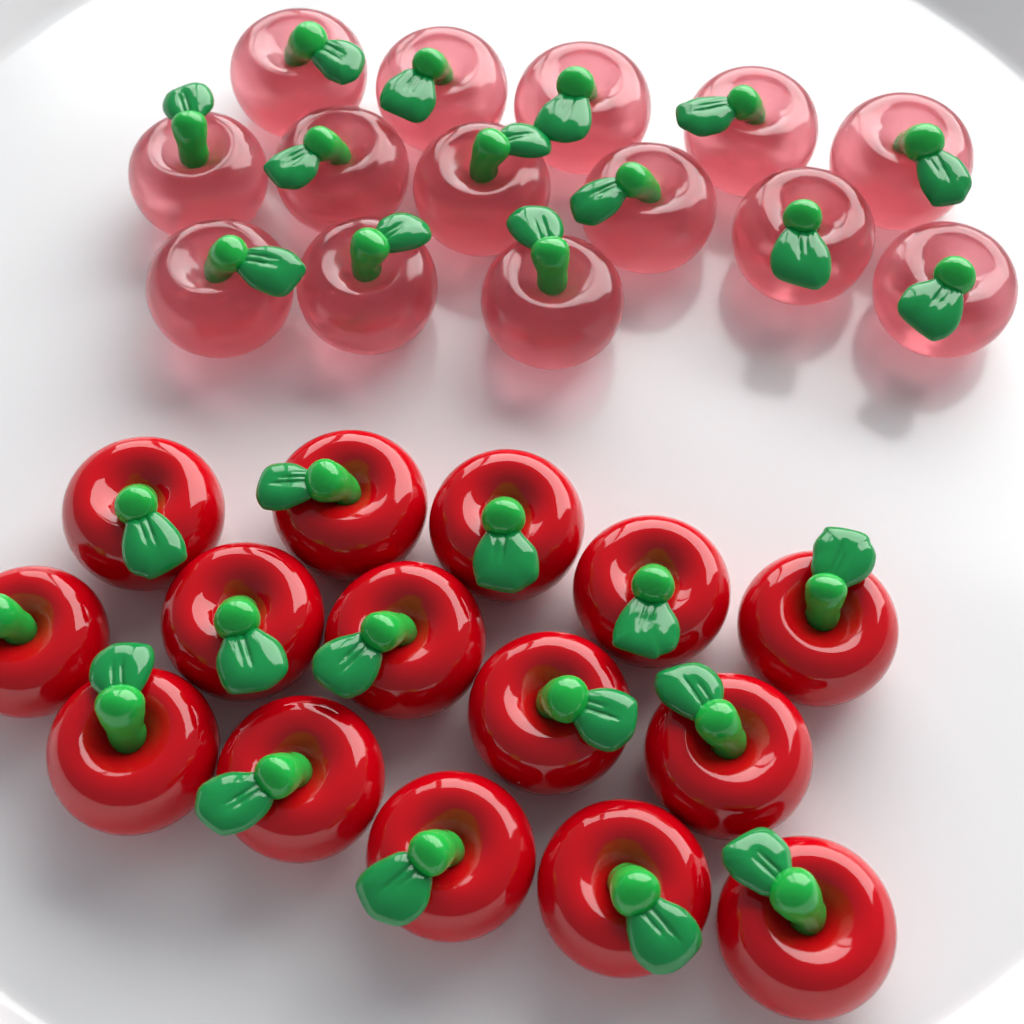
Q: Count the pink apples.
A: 14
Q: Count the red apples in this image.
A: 15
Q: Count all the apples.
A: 29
